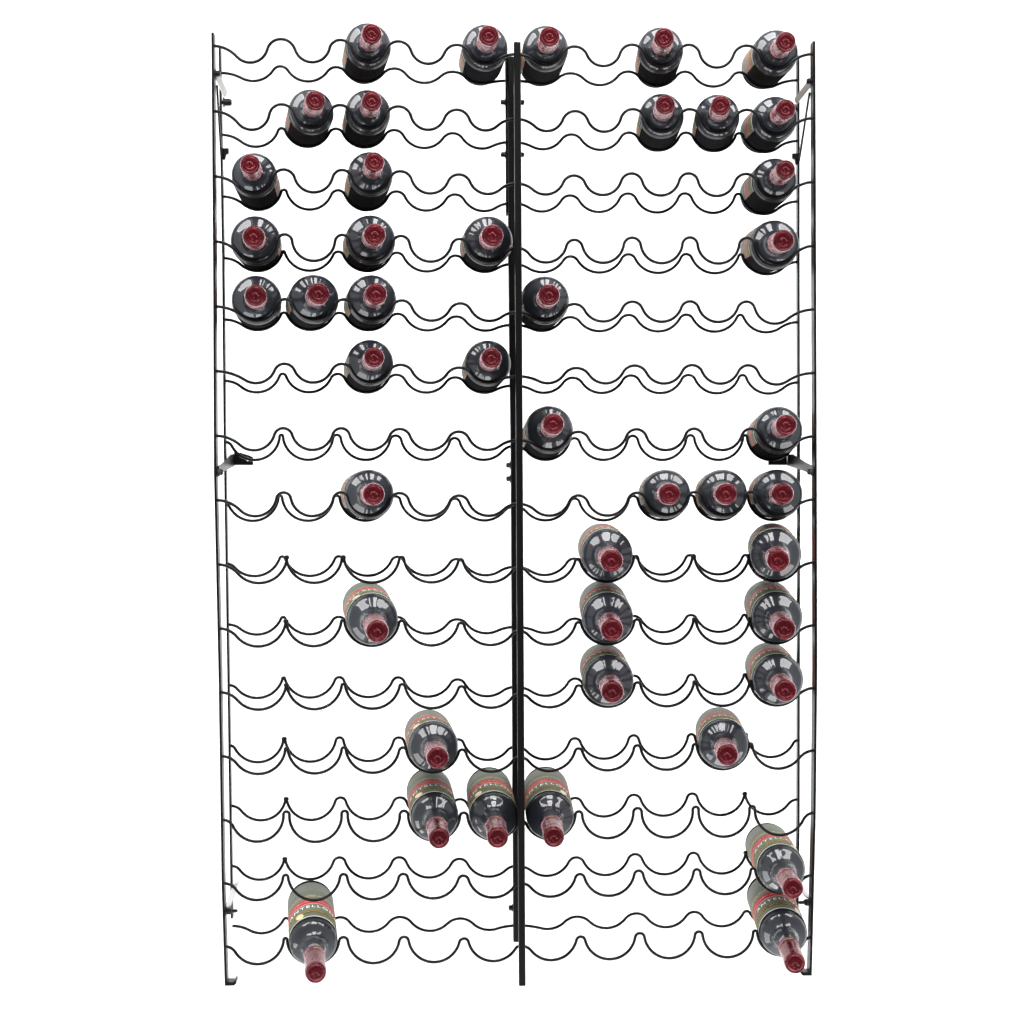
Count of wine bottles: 44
